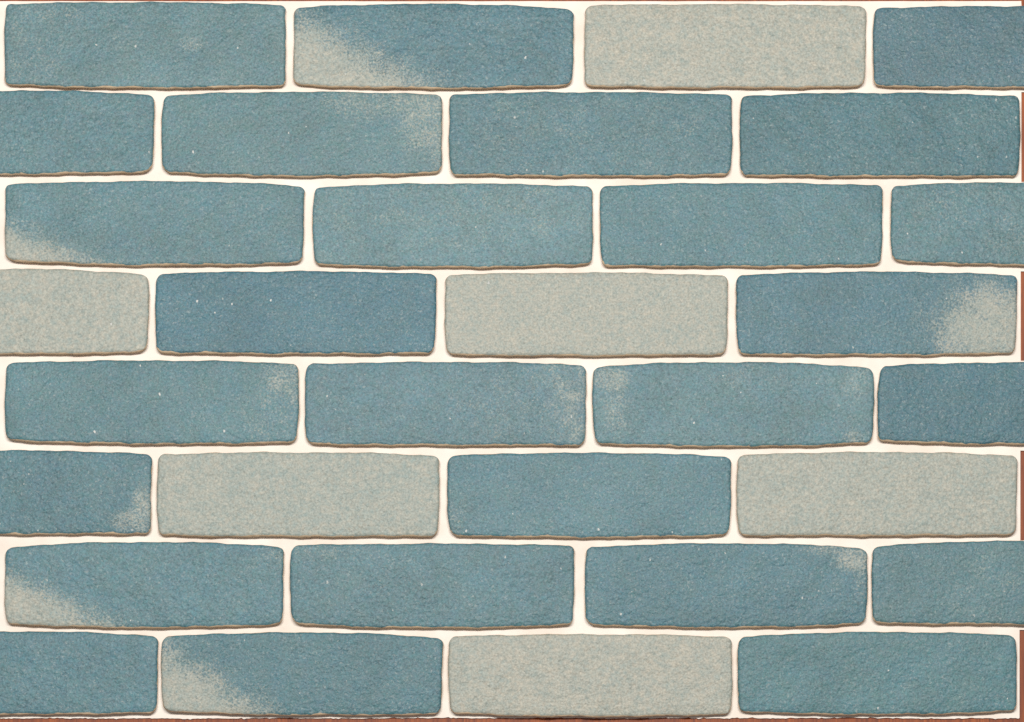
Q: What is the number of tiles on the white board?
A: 32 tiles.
